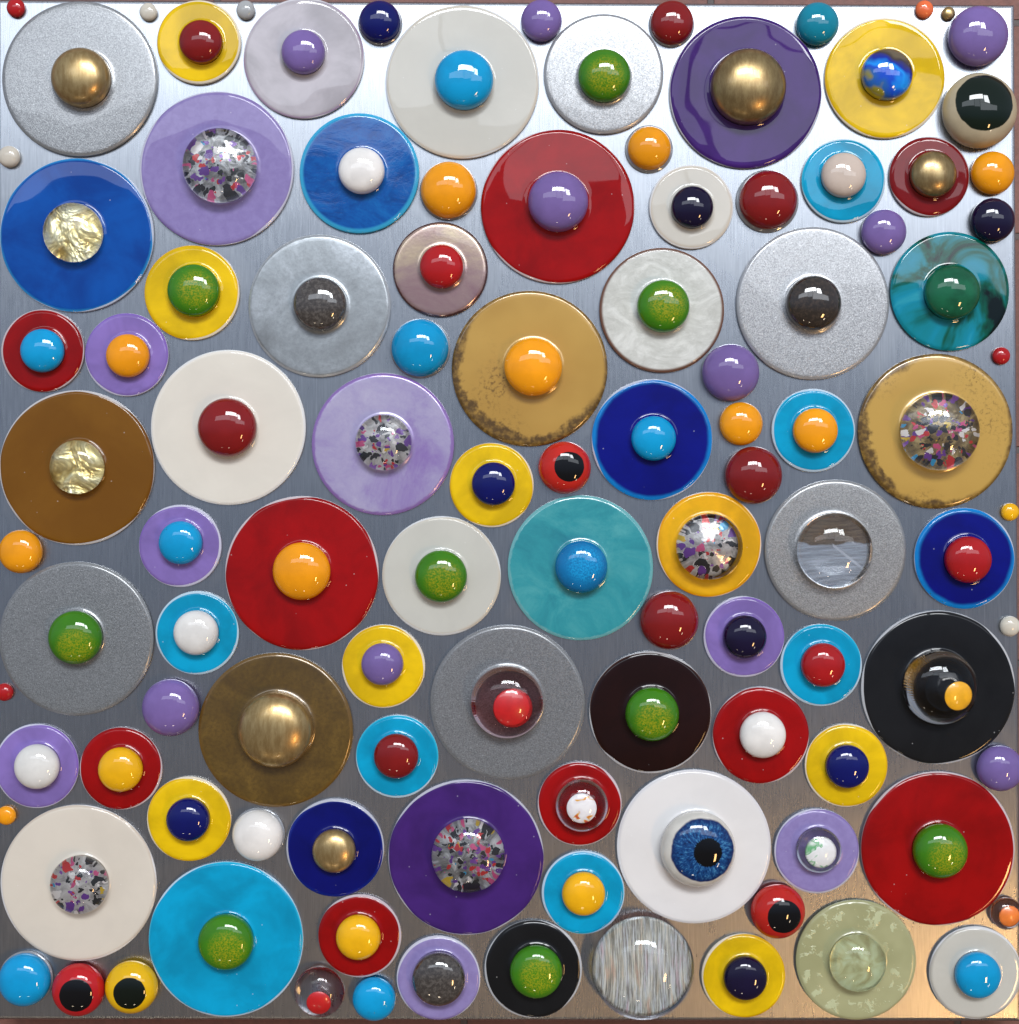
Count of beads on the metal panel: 108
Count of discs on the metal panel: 67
